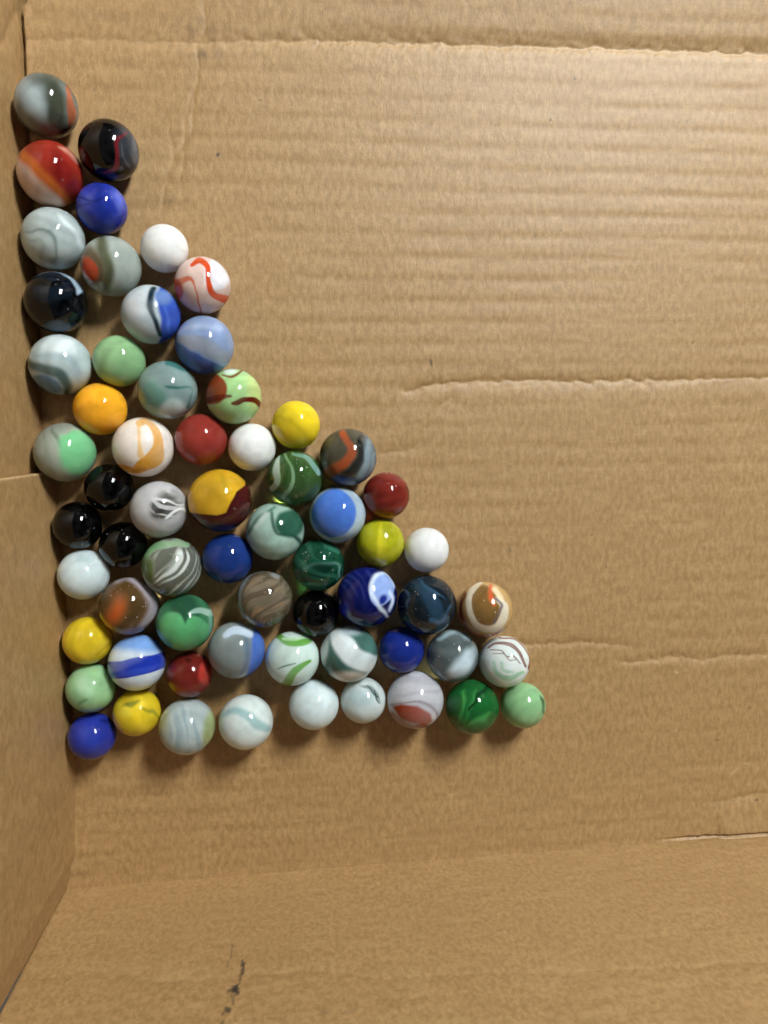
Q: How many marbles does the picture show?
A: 63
